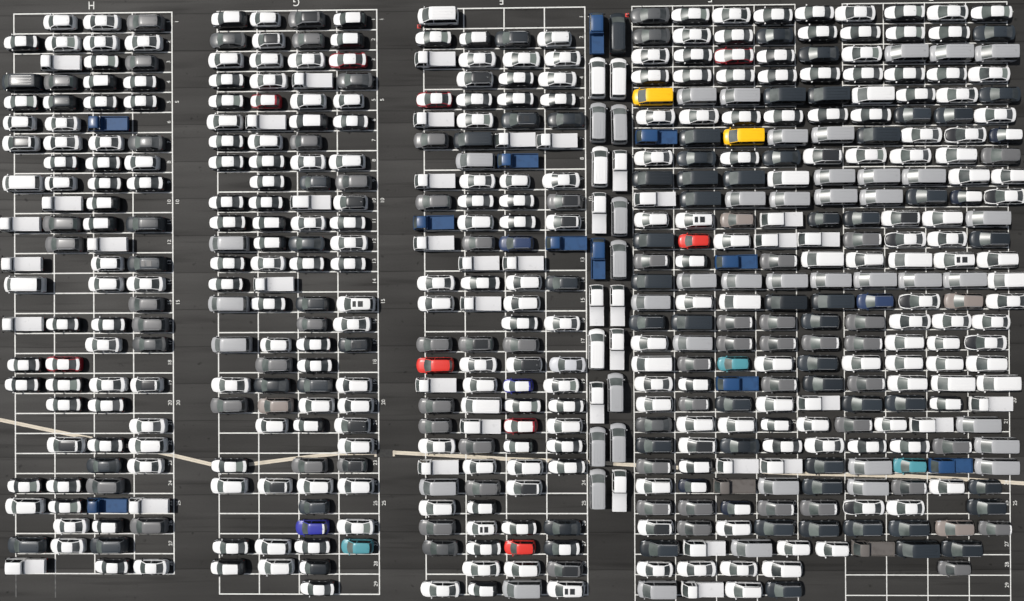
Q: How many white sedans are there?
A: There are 159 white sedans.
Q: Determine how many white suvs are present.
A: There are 111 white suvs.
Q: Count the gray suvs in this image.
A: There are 57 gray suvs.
